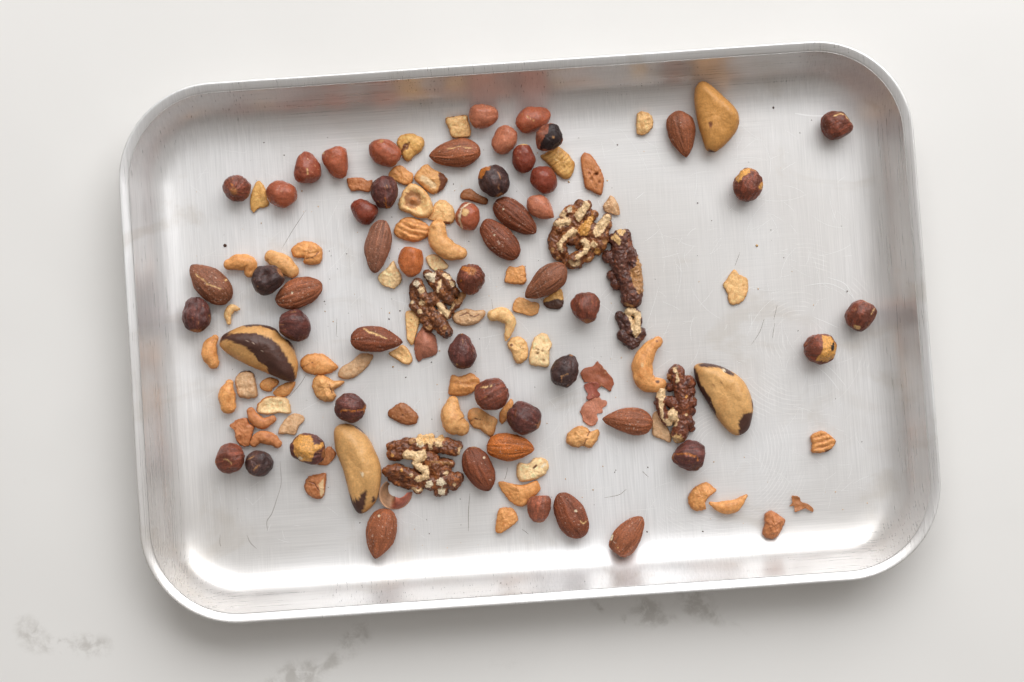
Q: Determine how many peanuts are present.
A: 13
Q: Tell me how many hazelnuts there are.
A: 23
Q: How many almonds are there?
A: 15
